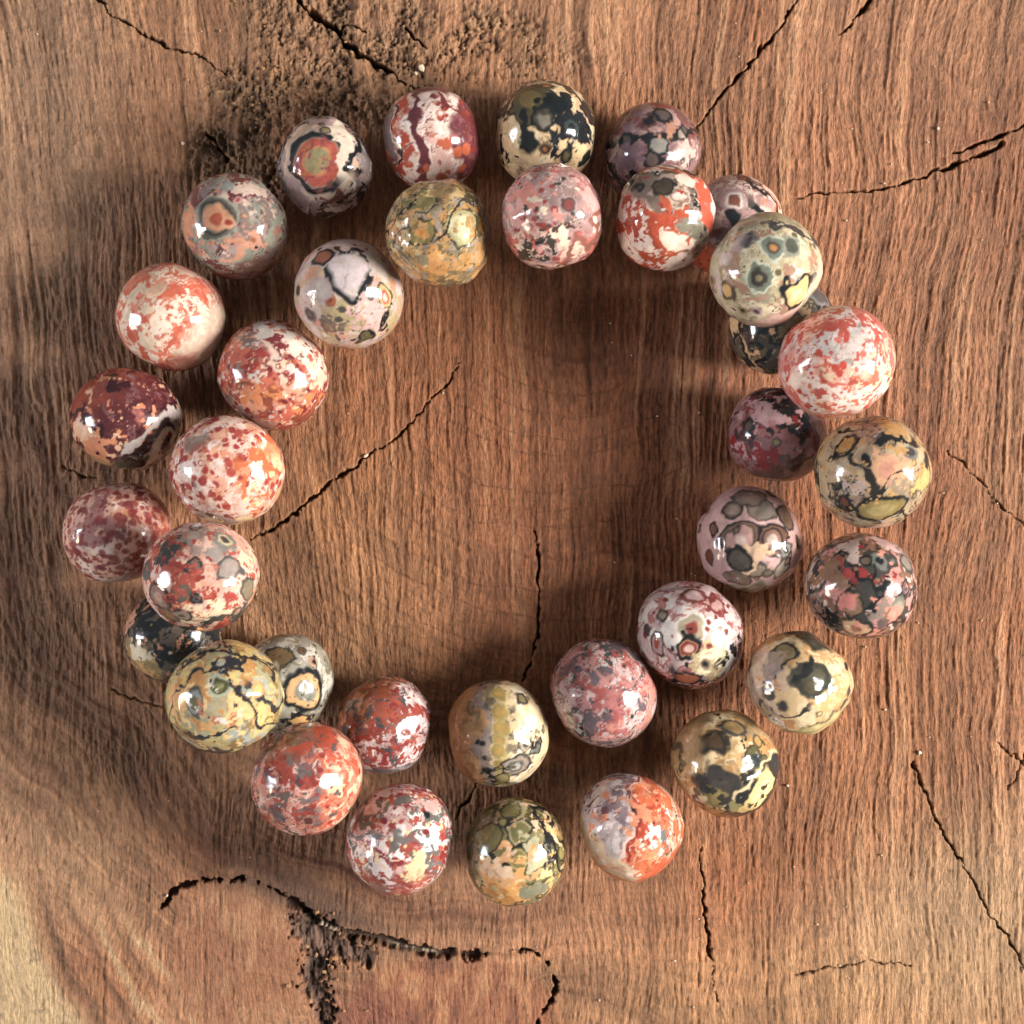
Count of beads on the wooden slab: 36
